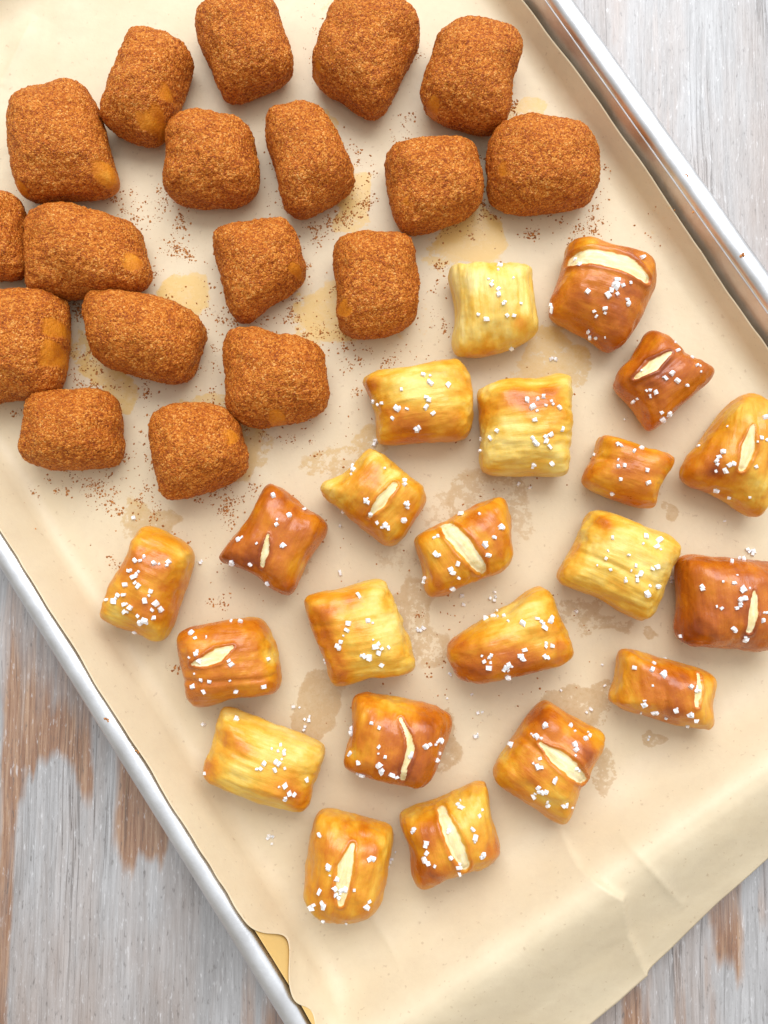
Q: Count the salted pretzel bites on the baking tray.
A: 22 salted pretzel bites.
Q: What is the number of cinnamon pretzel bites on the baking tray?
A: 18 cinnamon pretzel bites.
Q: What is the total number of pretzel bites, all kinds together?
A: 40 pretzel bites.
